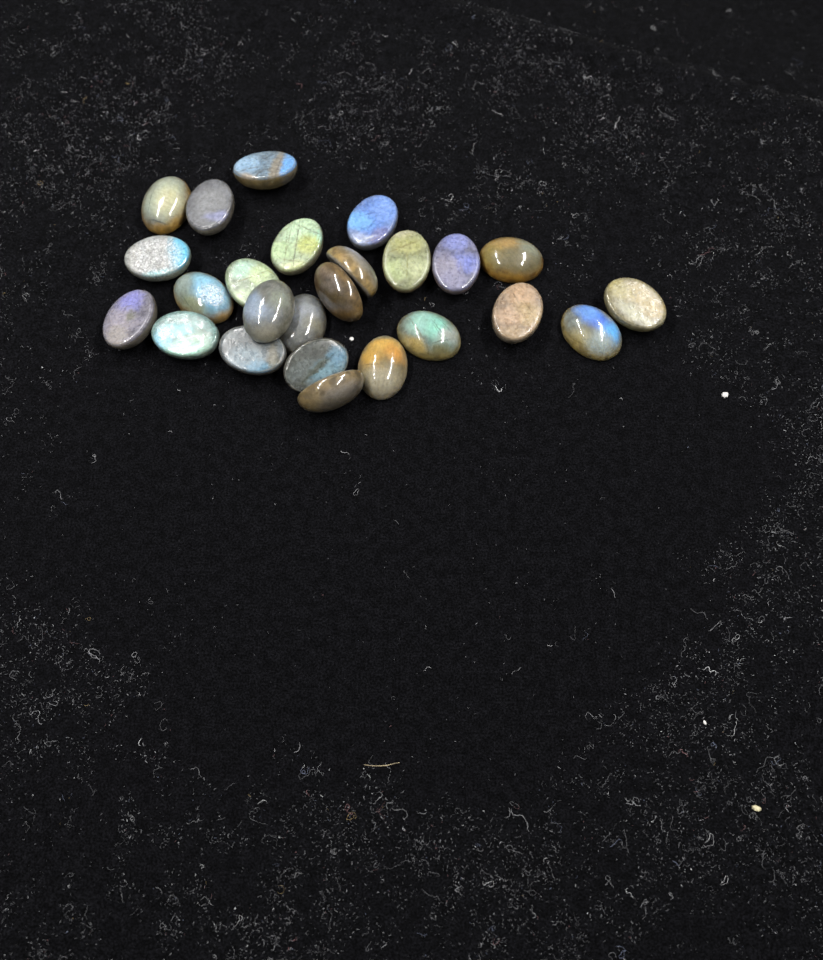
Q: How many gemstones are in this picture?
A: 25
